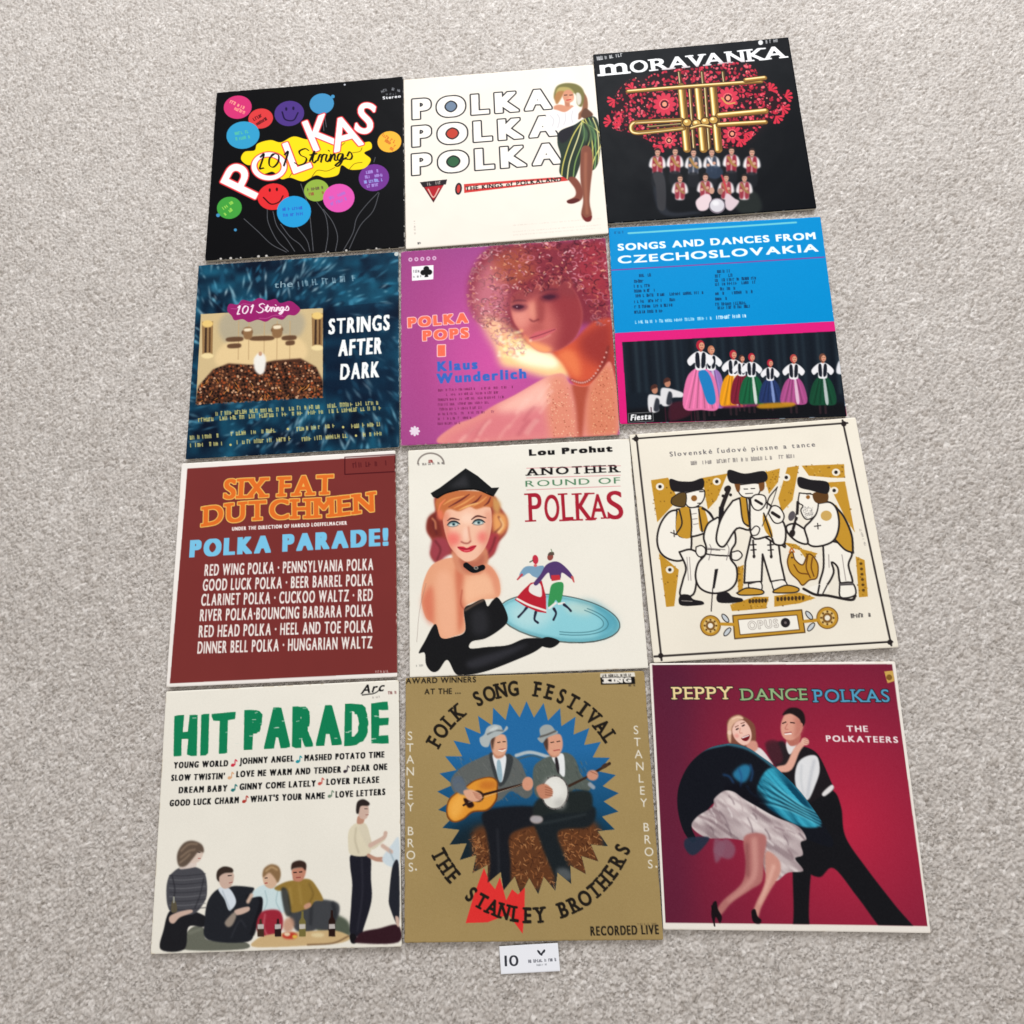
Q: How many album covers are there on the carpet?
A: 12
